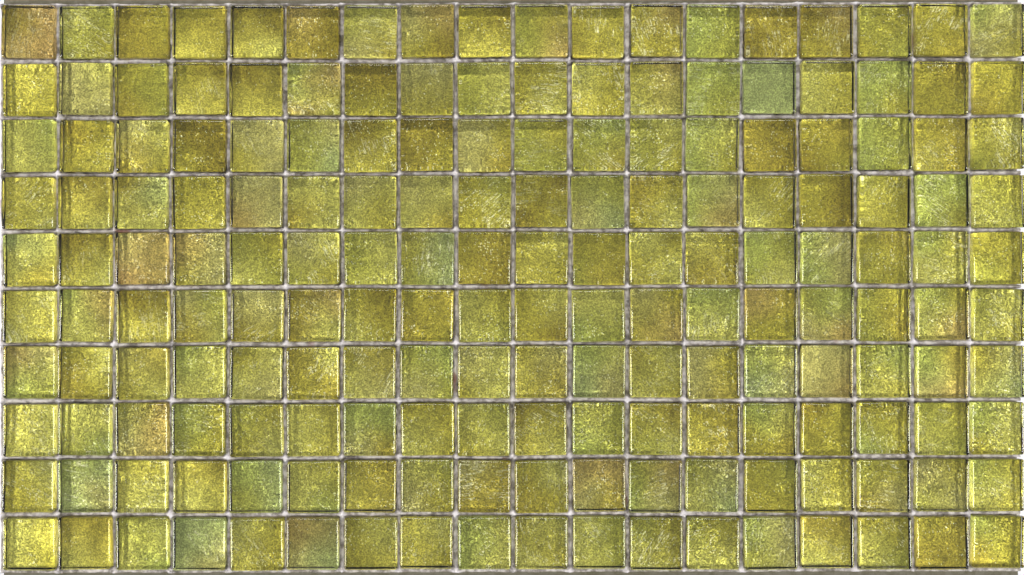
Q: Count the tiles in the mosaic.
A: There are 180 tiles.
